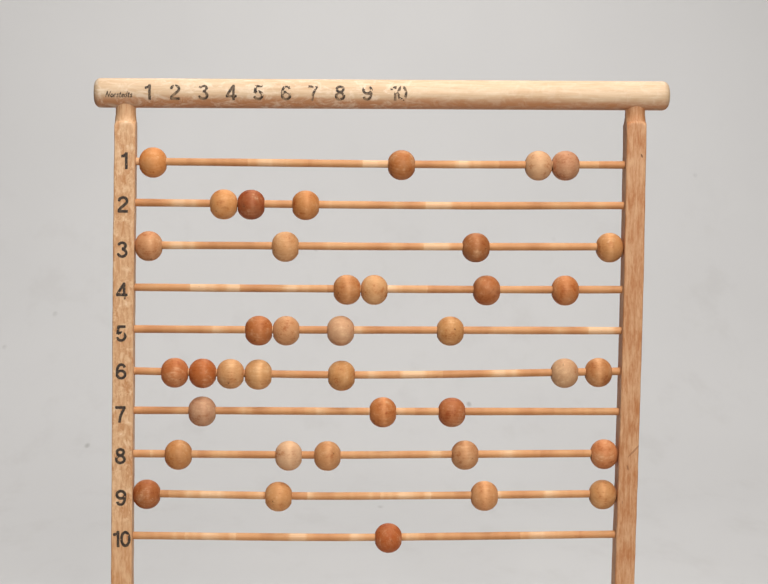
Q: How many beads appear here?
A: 39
